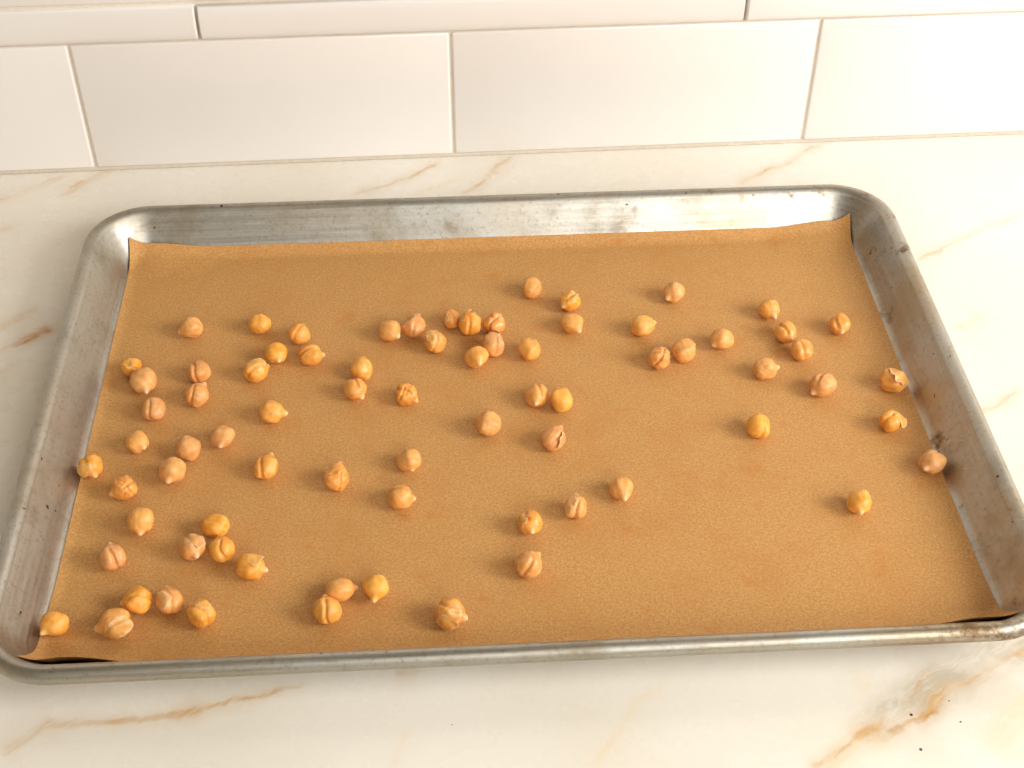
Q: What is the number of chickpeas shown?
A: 76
